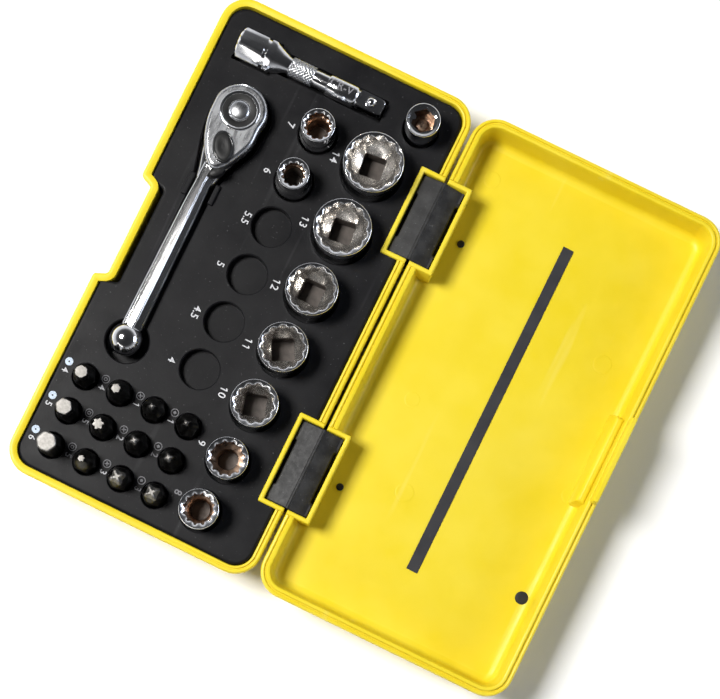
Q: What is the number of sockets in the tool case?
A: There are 10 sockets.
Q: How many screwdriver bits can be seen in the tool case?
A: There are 12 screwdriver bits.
